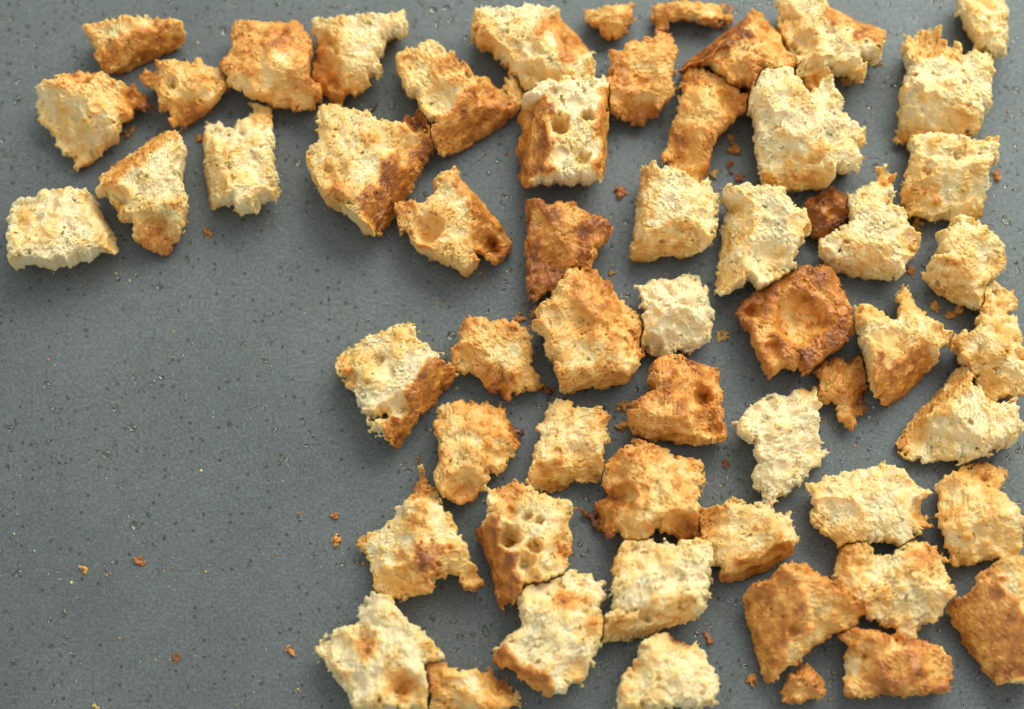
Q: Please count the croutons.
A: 58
